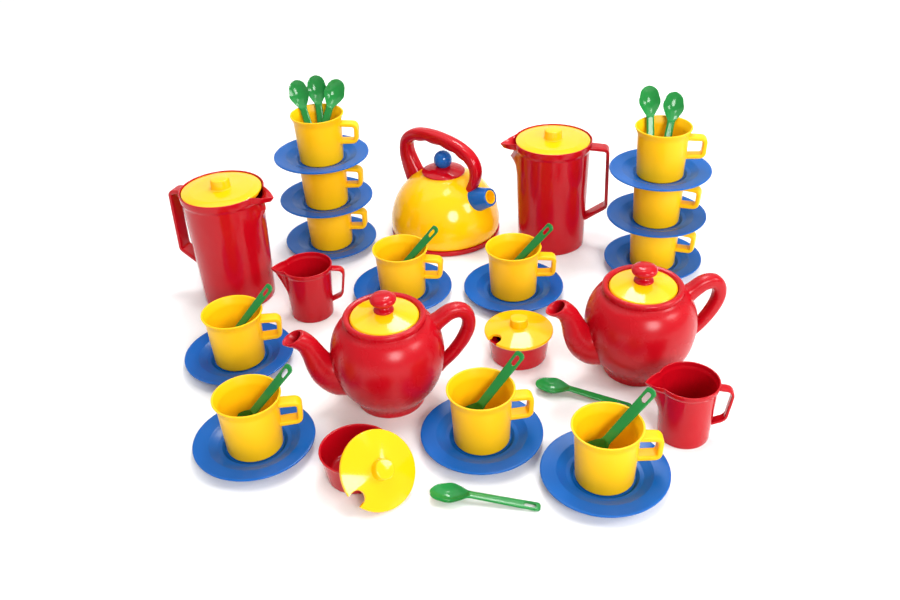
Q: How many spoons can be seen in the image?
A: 13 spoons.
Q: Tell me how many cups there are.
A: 12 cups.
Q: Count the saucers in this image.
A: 12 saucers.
